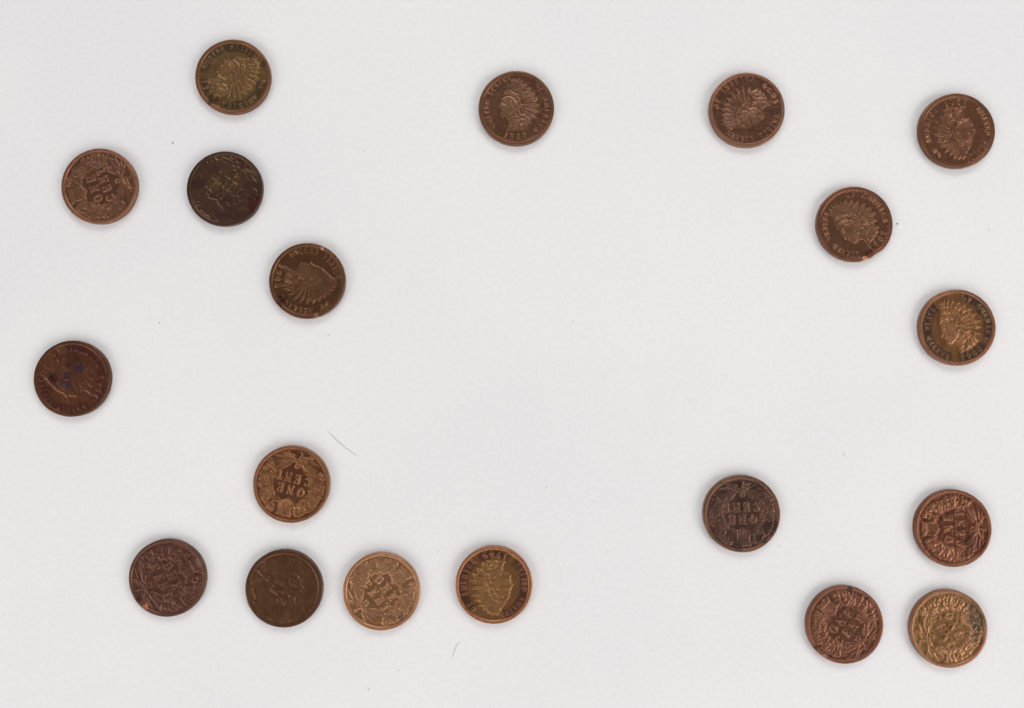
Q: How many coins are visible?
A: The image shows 19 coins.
